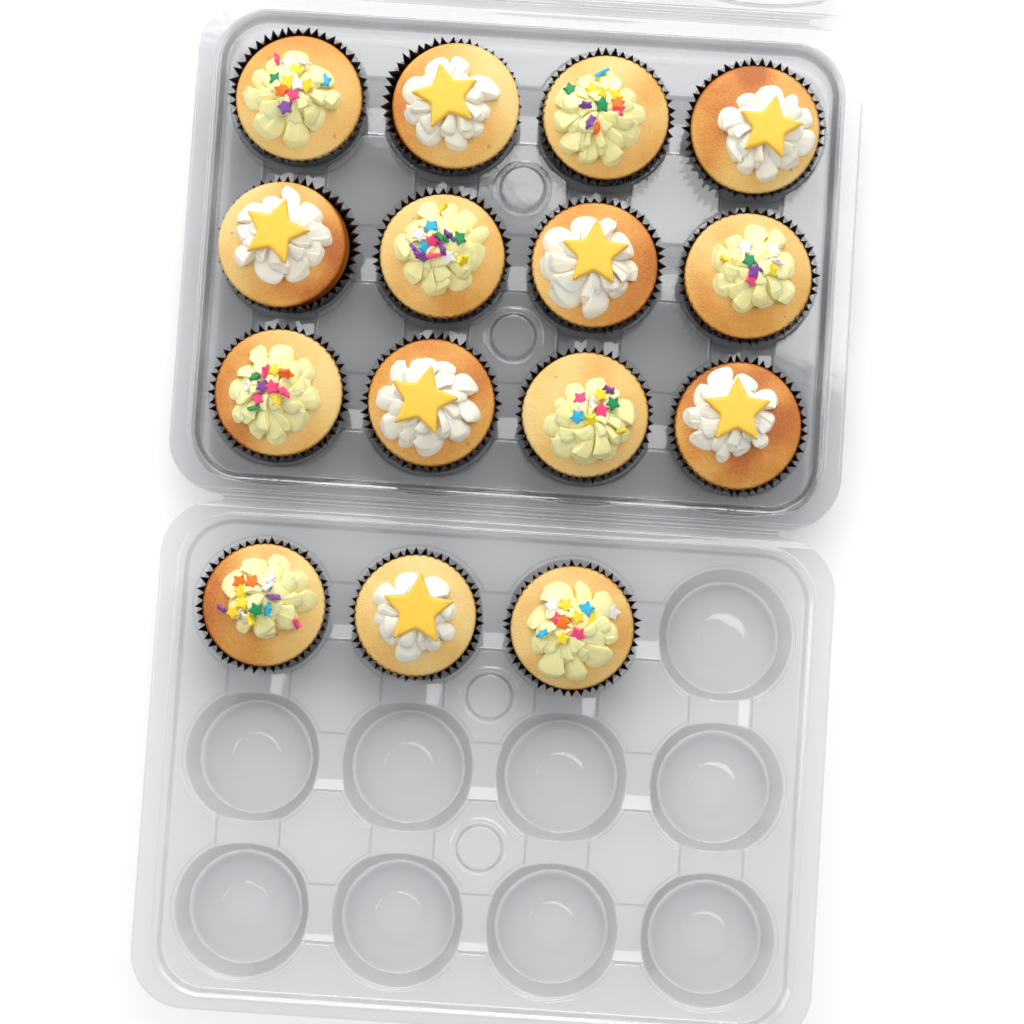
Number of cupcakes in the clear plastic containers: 15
